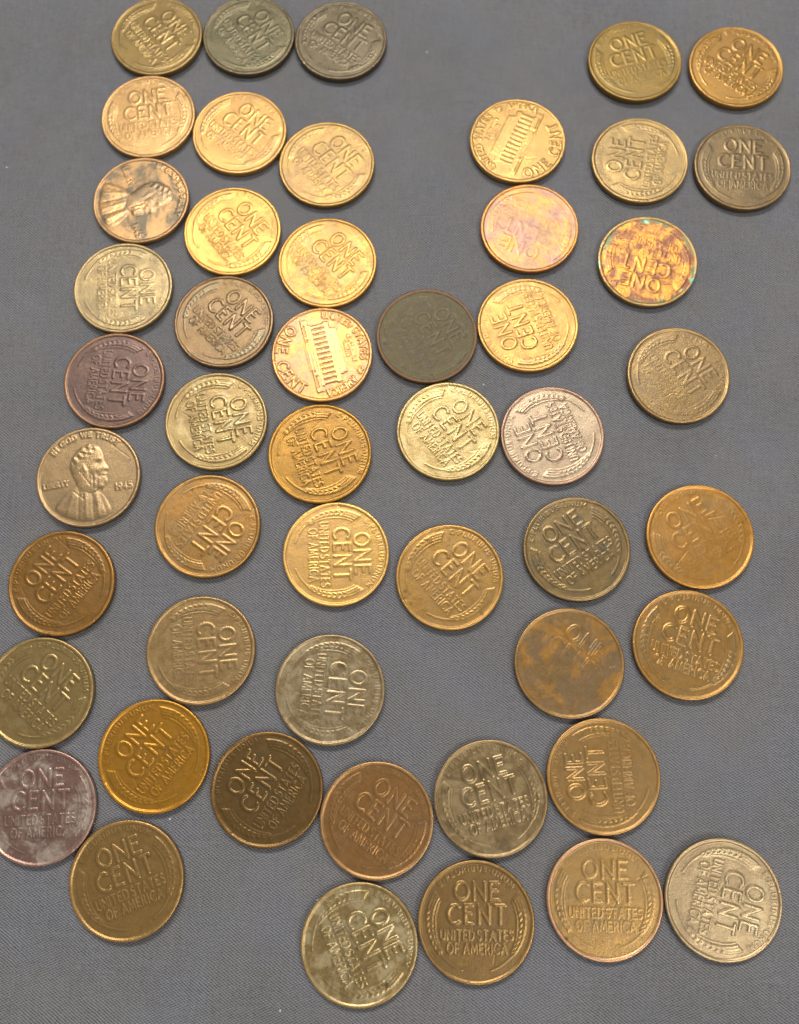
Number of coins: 50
